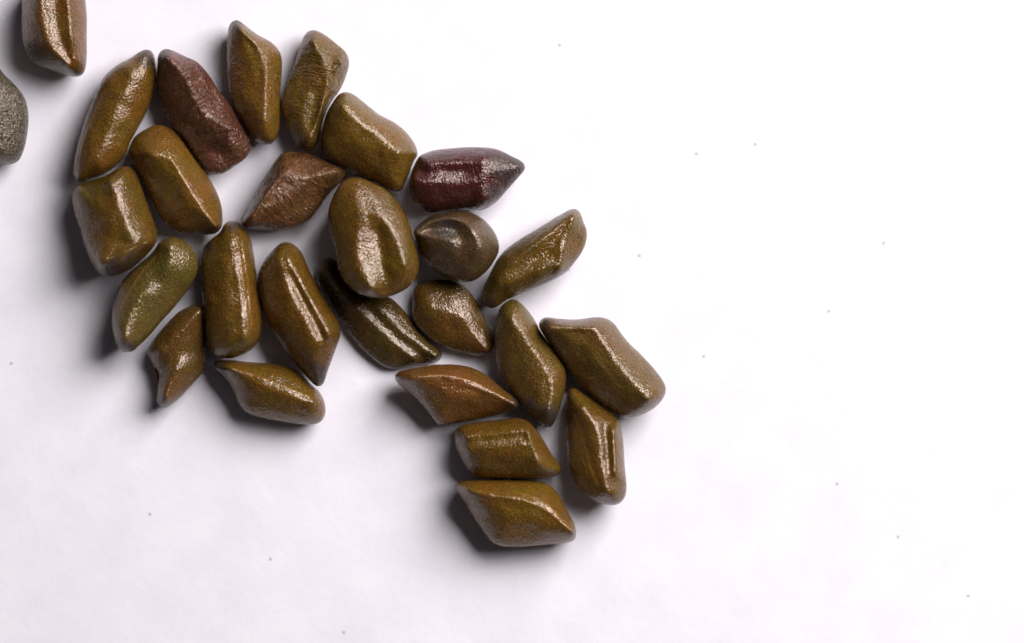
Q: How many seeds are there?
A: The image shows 27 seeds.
